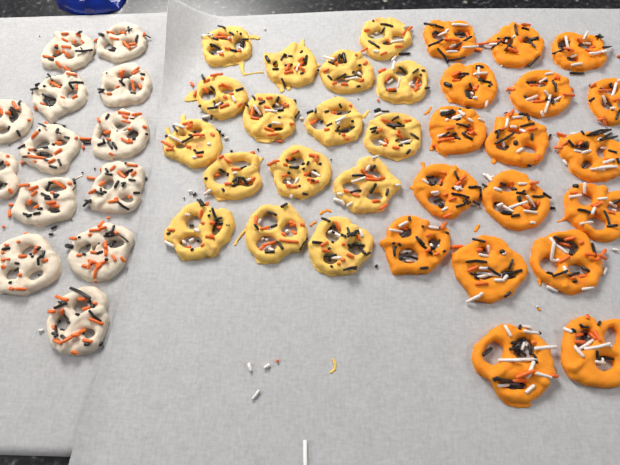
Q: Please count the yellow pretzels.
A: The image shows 16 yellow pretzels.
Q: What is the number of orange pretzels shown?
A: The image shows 17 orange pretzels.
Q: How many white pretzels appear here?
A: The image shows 13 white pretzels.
